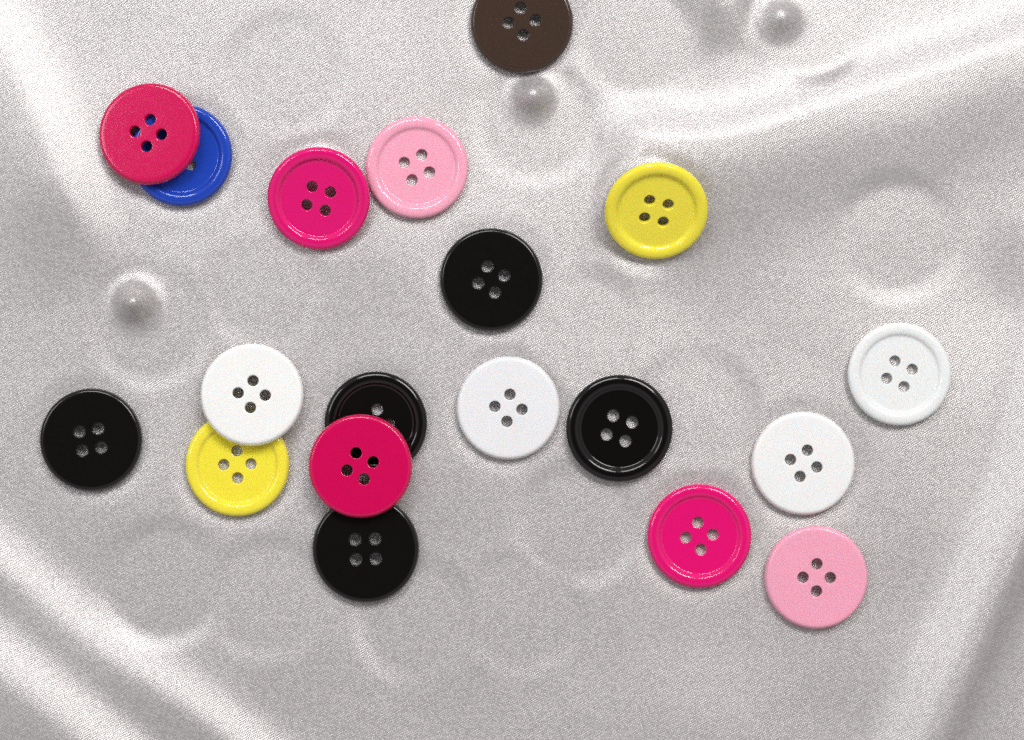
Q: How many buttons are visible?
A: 19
